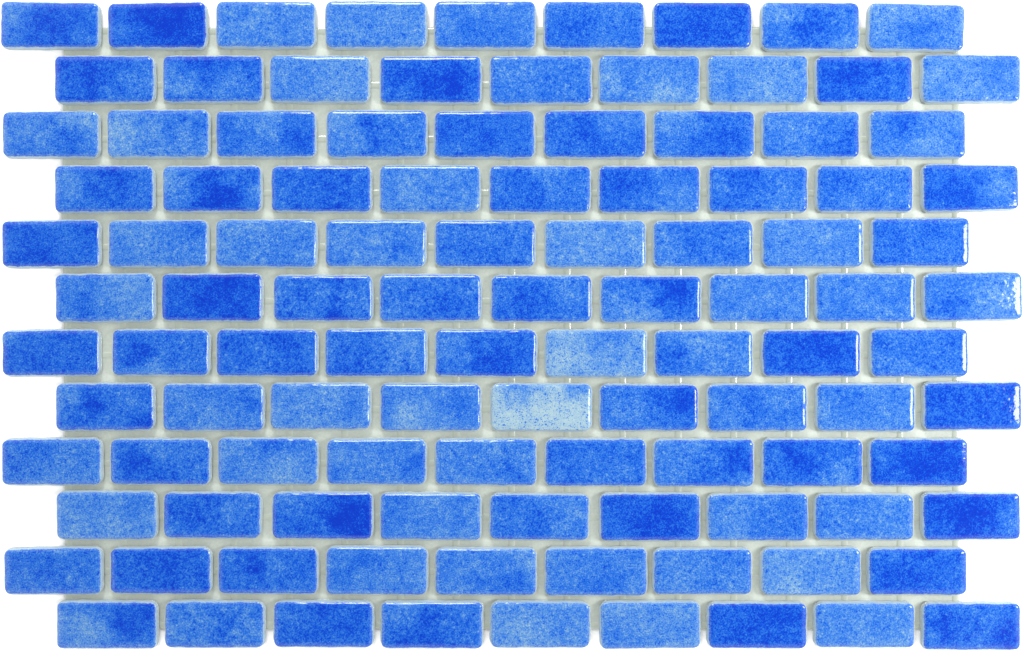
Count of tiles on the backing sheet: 108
